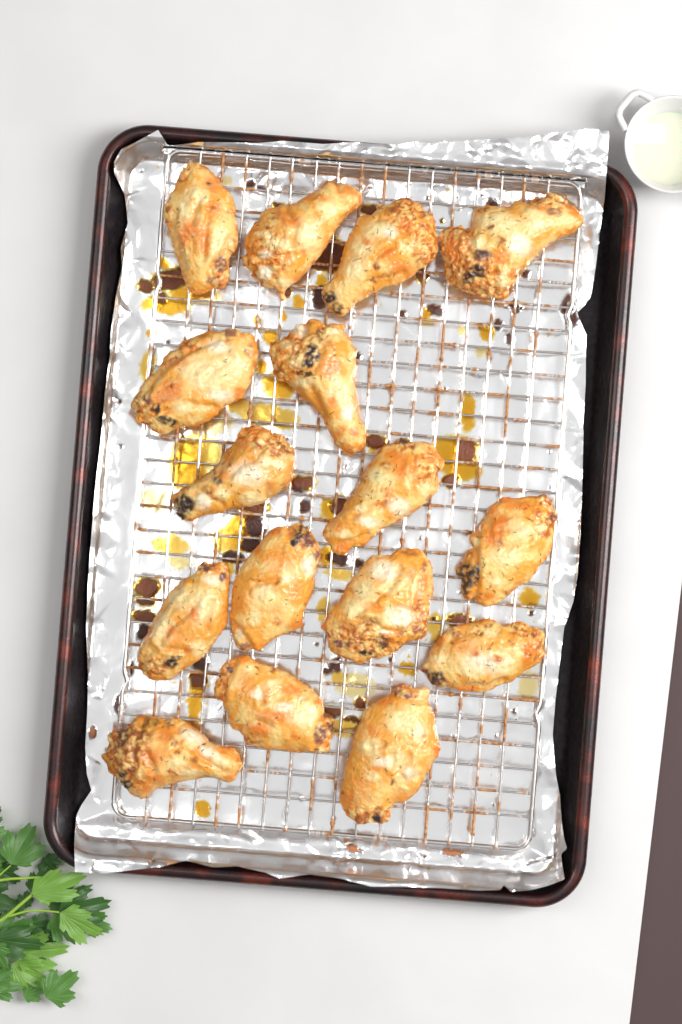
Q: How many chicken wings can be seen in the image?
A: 16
